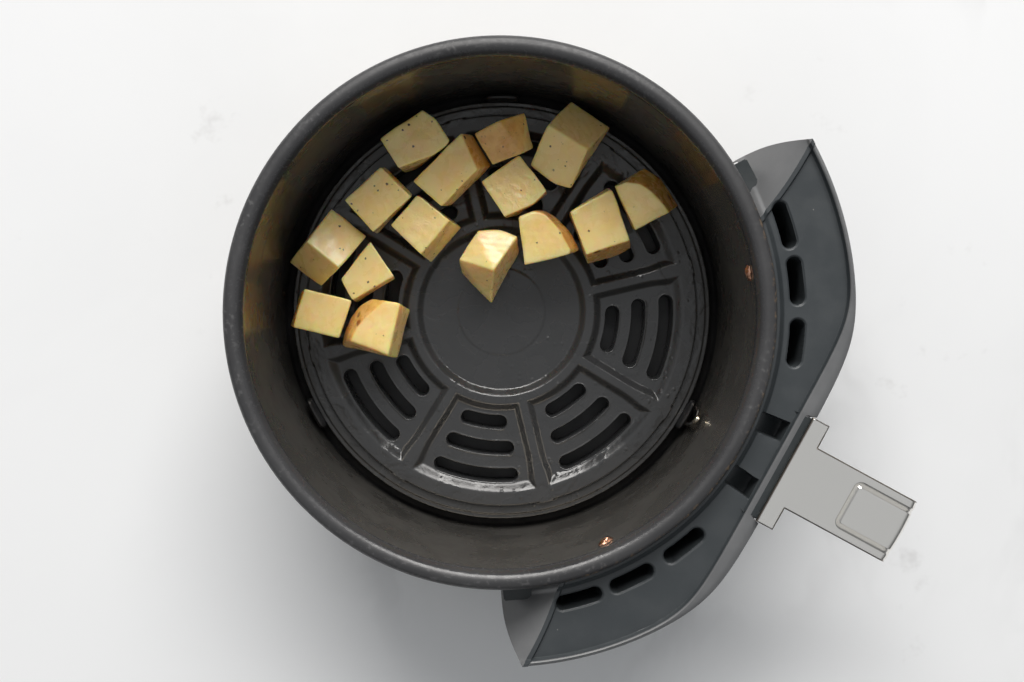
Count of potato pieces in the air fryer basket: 15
